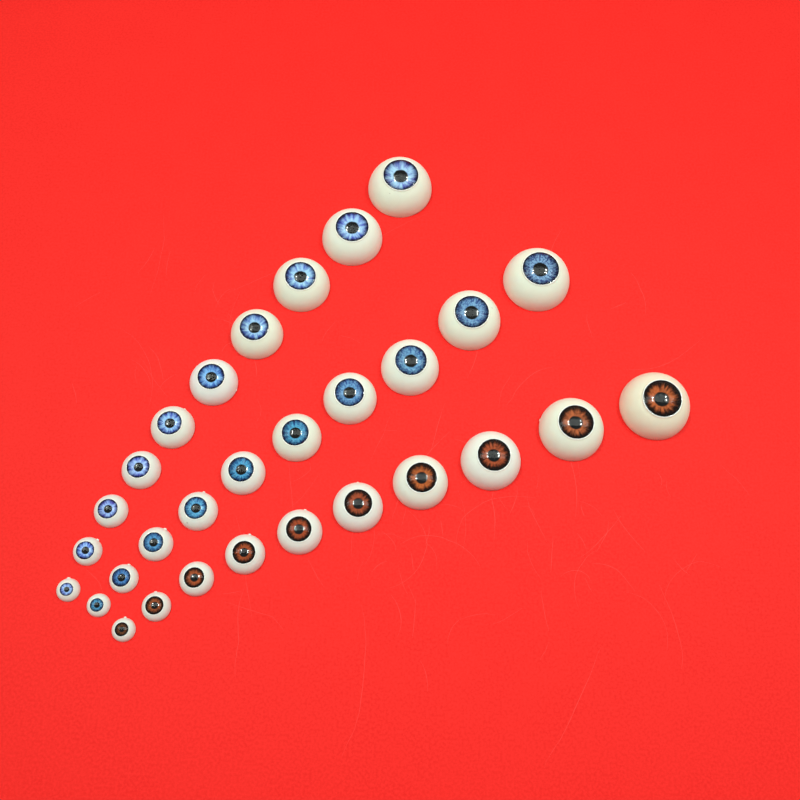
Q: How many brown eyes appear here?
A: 10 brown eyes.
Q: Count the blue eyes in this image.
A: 20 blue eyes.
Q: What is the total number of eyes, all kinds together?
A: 30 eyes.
